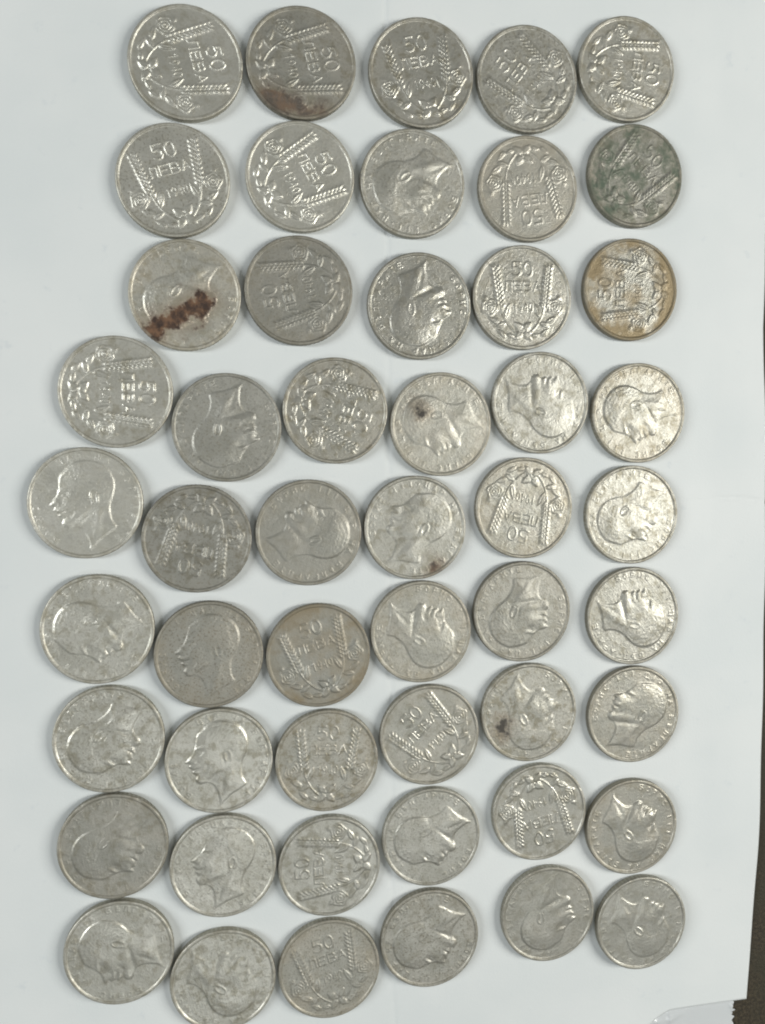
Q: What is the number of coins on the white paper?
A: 51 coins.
